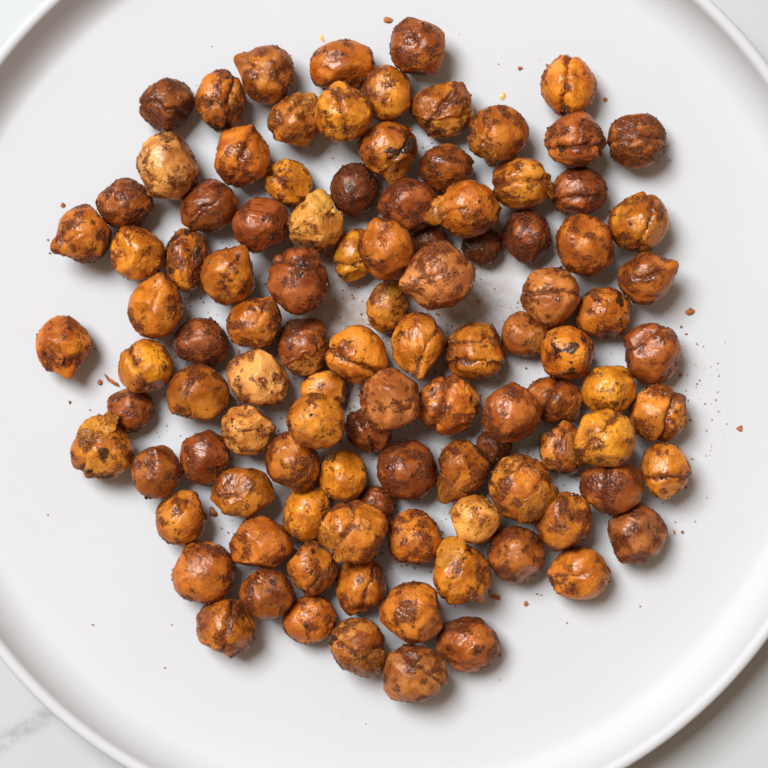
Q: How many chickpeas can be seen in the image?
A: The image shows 105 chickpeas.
